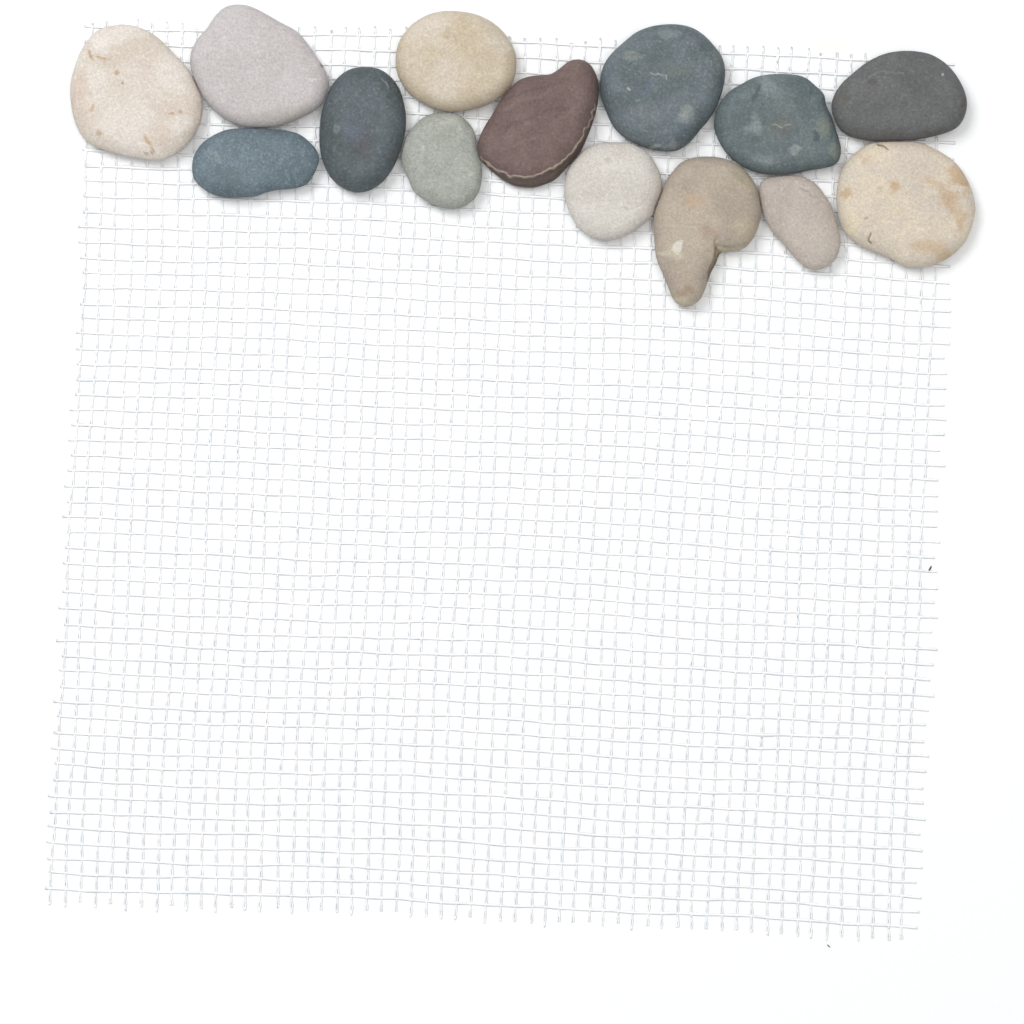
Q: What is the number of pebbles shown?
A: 14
